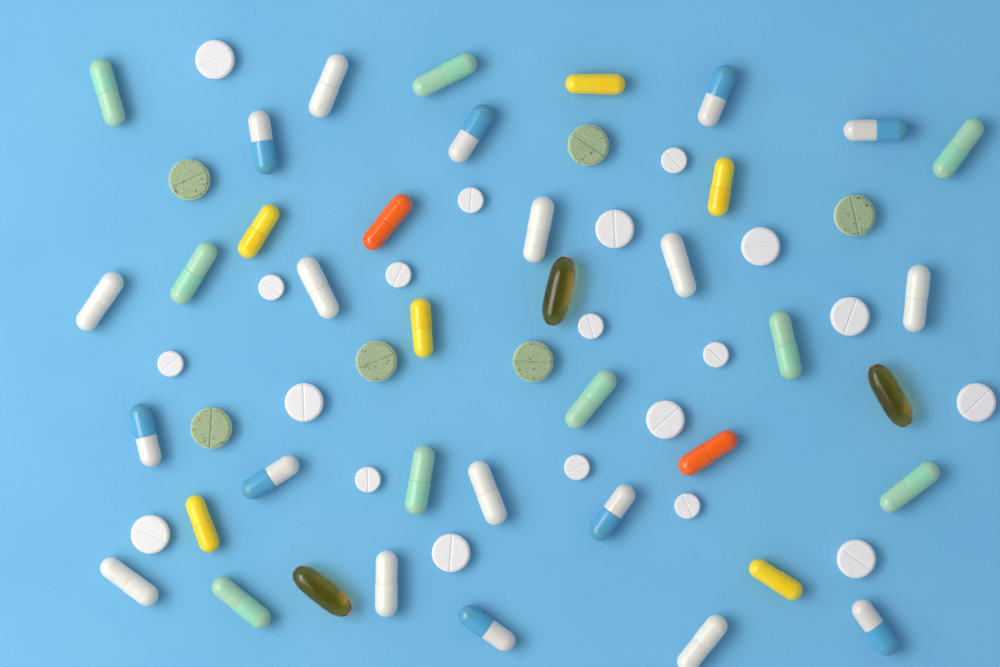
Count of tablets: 26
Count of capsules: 39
